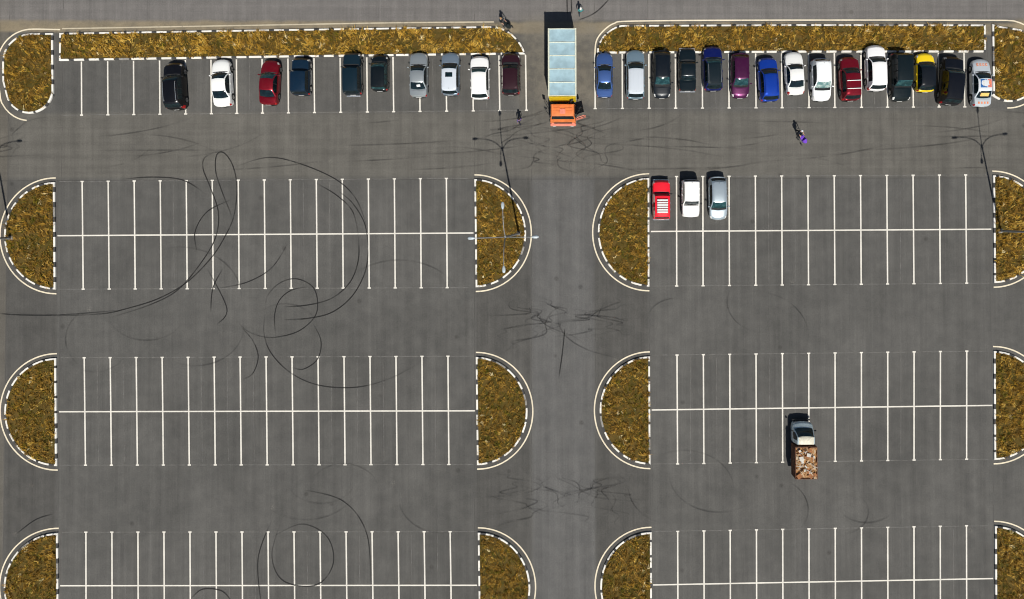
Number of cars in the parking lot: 28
